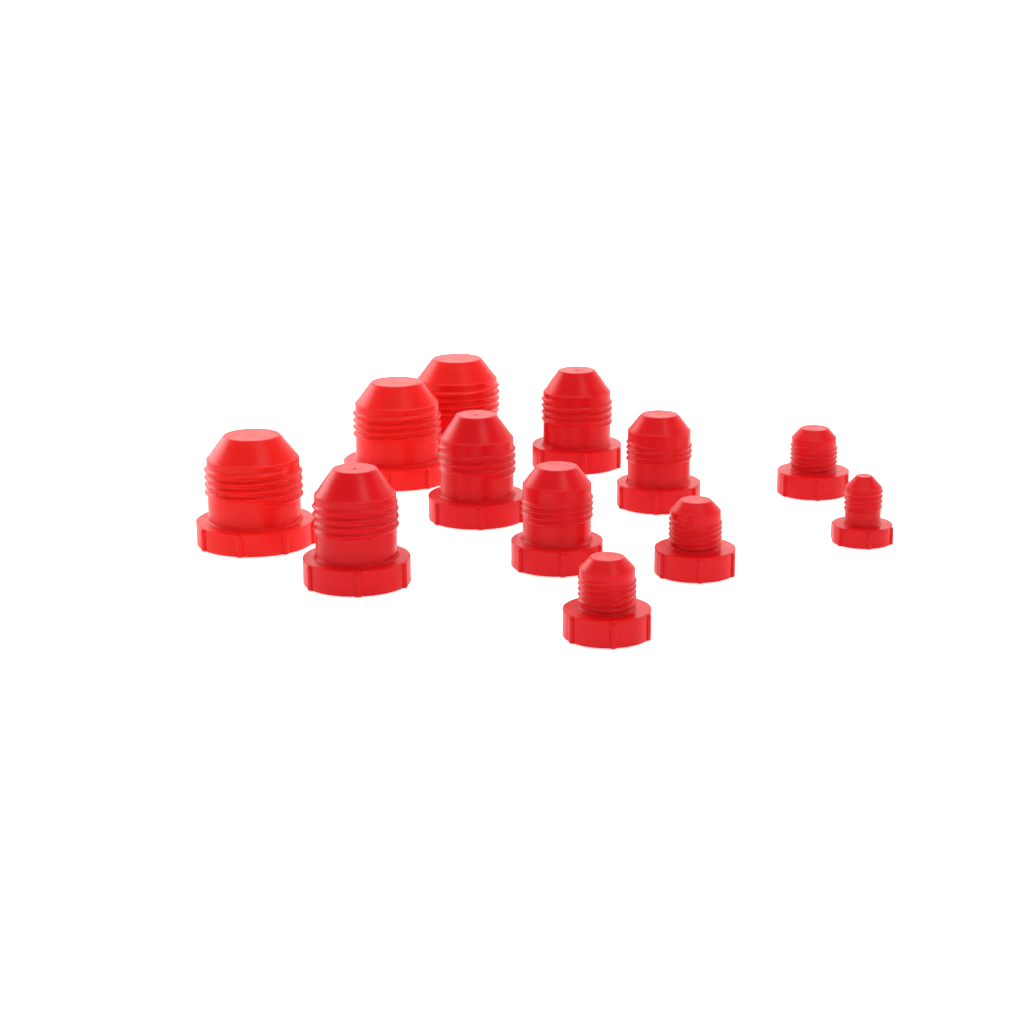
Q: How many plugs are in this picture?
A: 12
